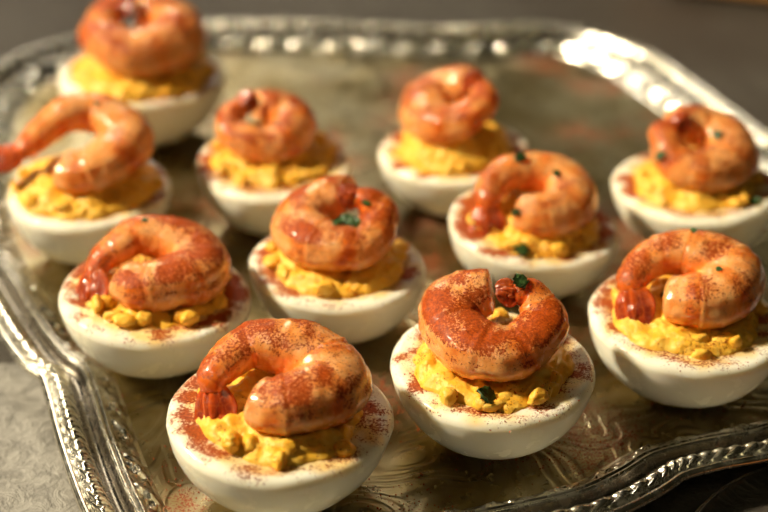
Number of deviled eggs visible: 11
